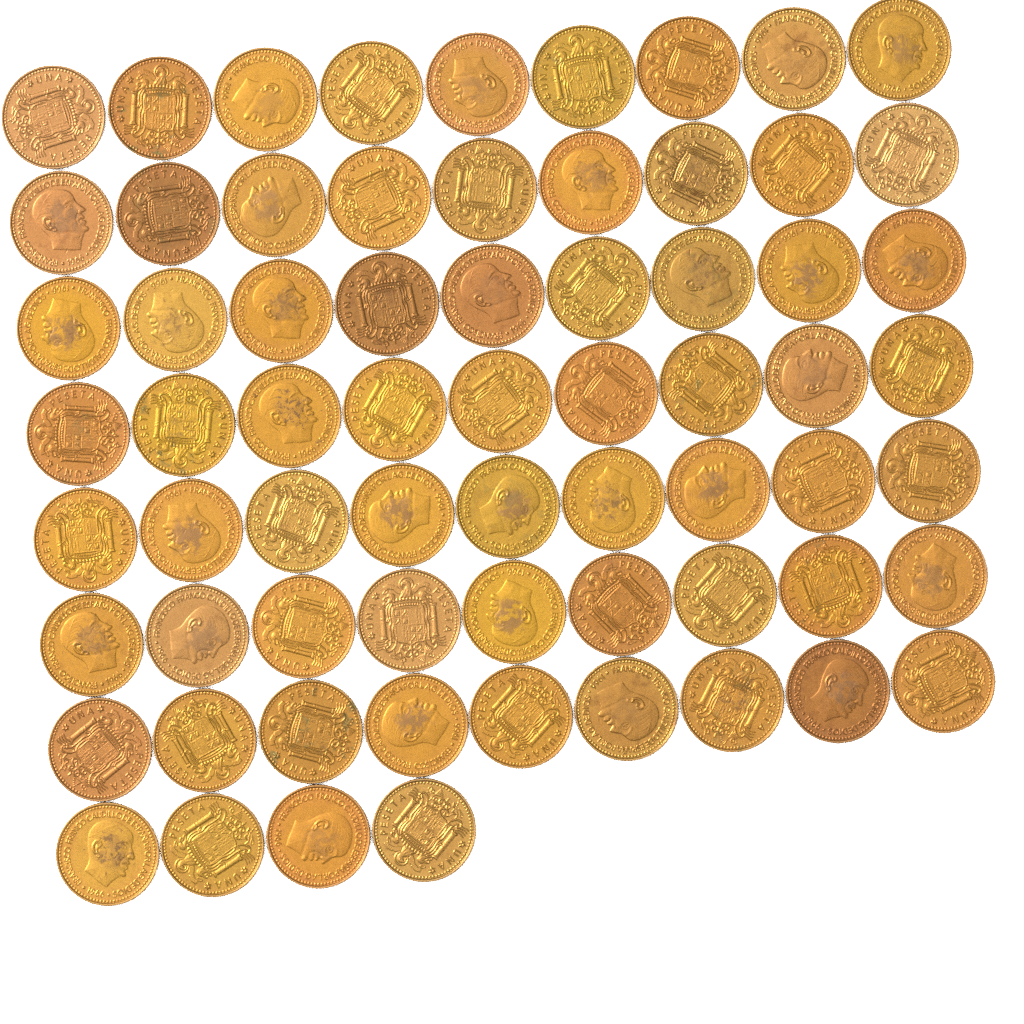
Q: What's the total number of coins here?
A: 67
